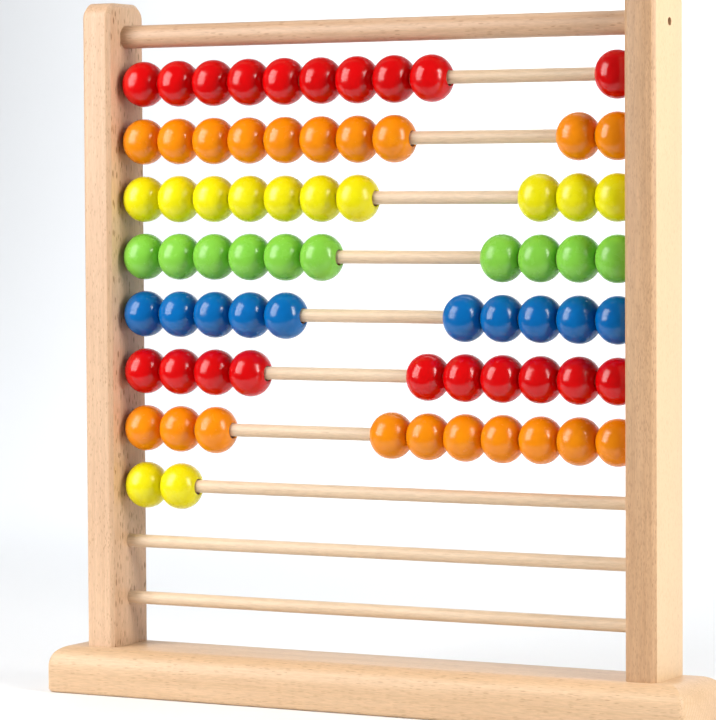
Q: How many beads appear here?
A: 72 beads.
